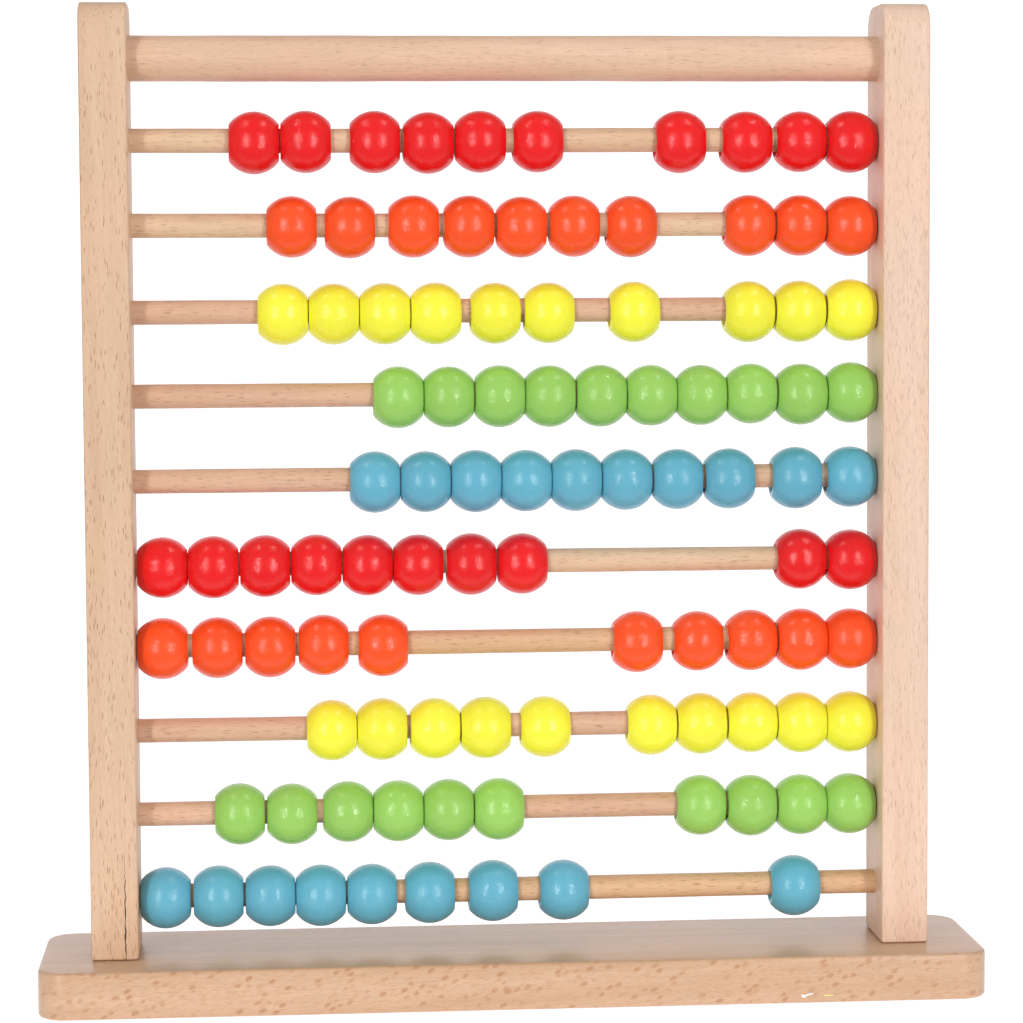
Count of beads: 99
